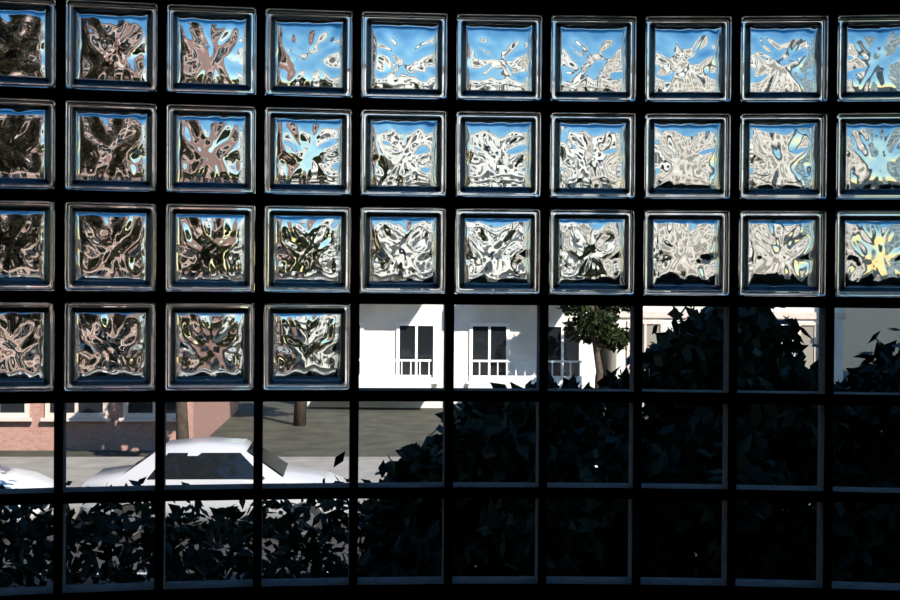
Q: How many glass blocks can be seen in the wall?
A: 34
